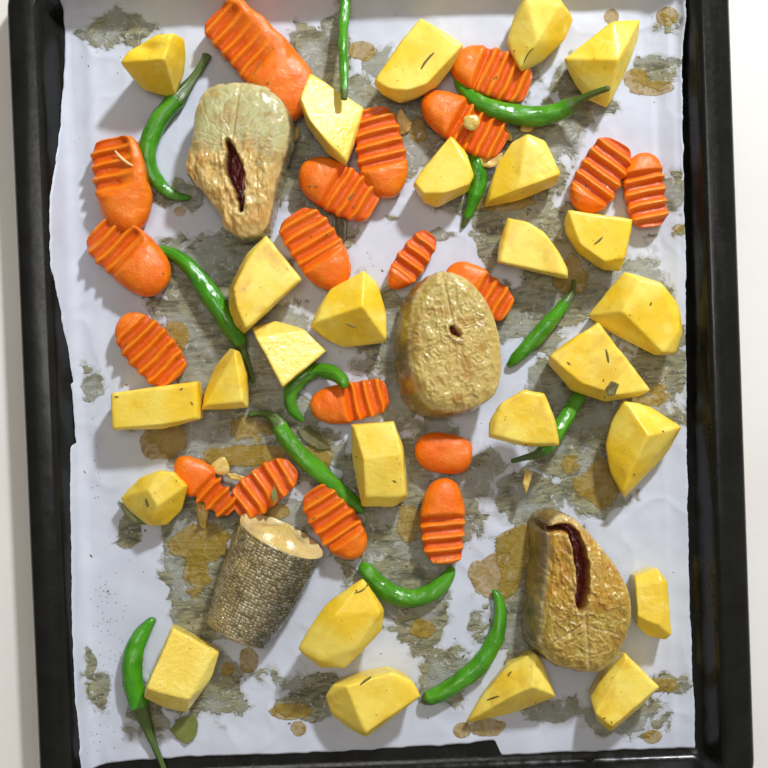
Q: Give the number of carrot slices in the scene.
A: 19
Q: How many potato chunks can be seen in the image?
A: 26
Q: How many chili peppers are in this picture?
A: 12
